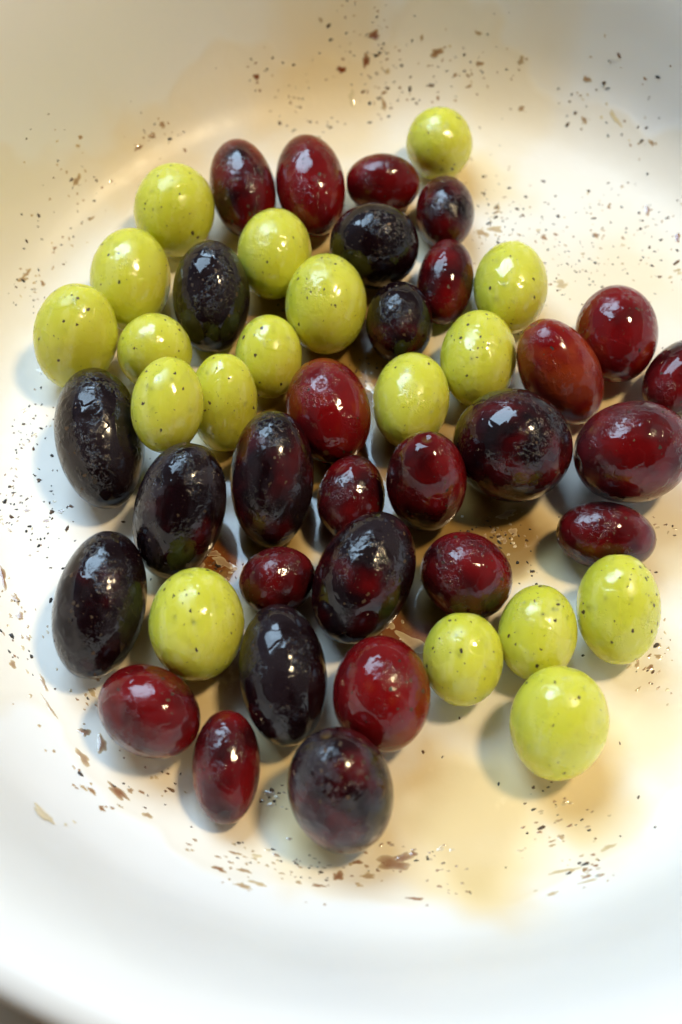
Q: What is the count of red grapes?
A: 29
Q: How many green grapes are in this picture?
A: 18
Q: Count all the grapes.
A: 47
